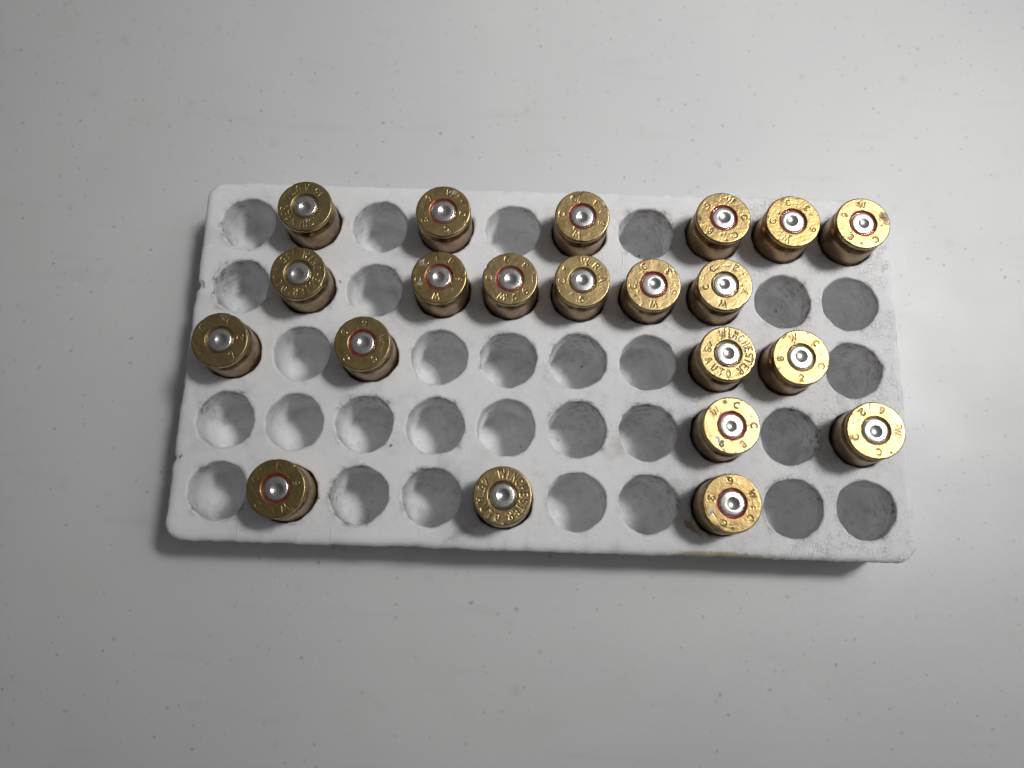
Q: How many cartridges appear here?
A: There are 21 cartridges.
